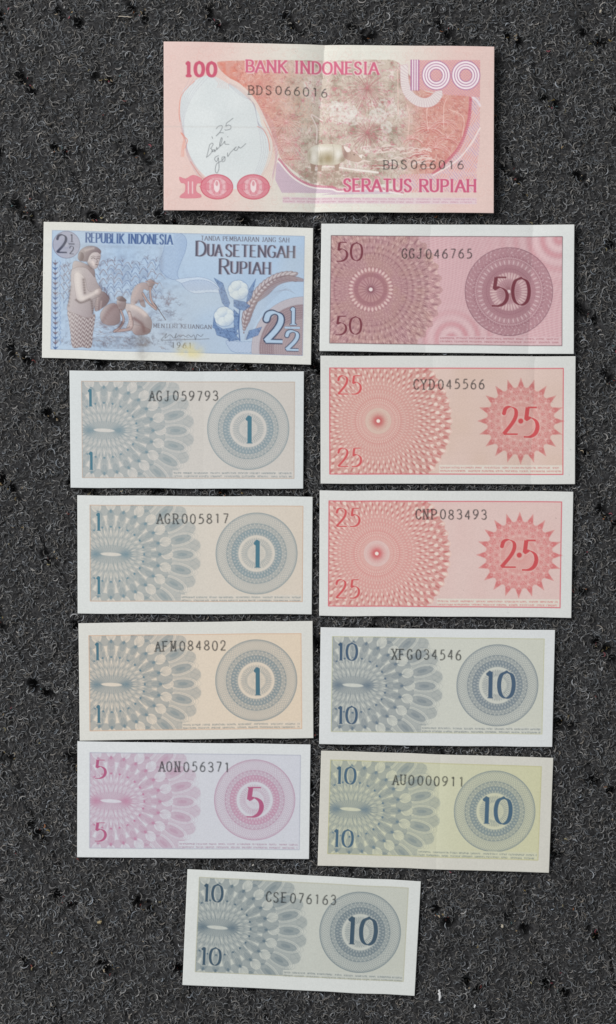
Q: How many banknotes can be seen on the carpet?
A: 12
